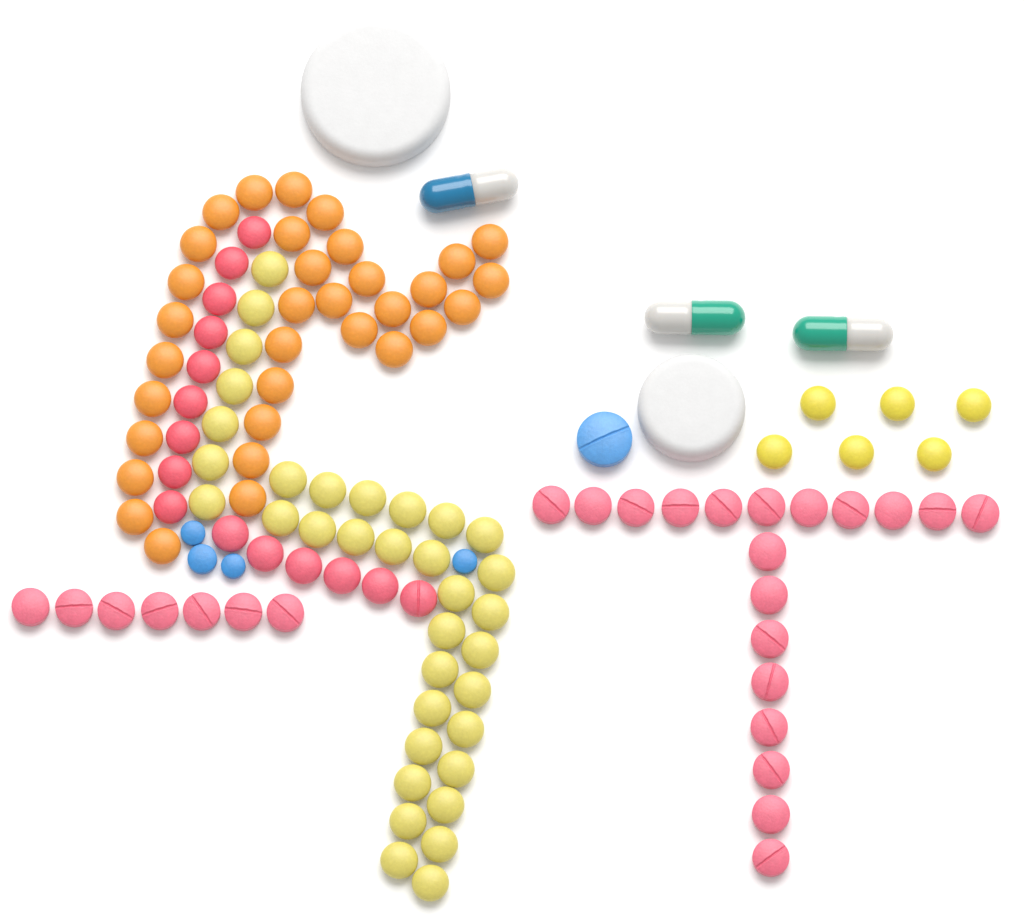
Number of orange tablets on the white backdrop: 33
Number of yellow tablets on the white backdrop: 41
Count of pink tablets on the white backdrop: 41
